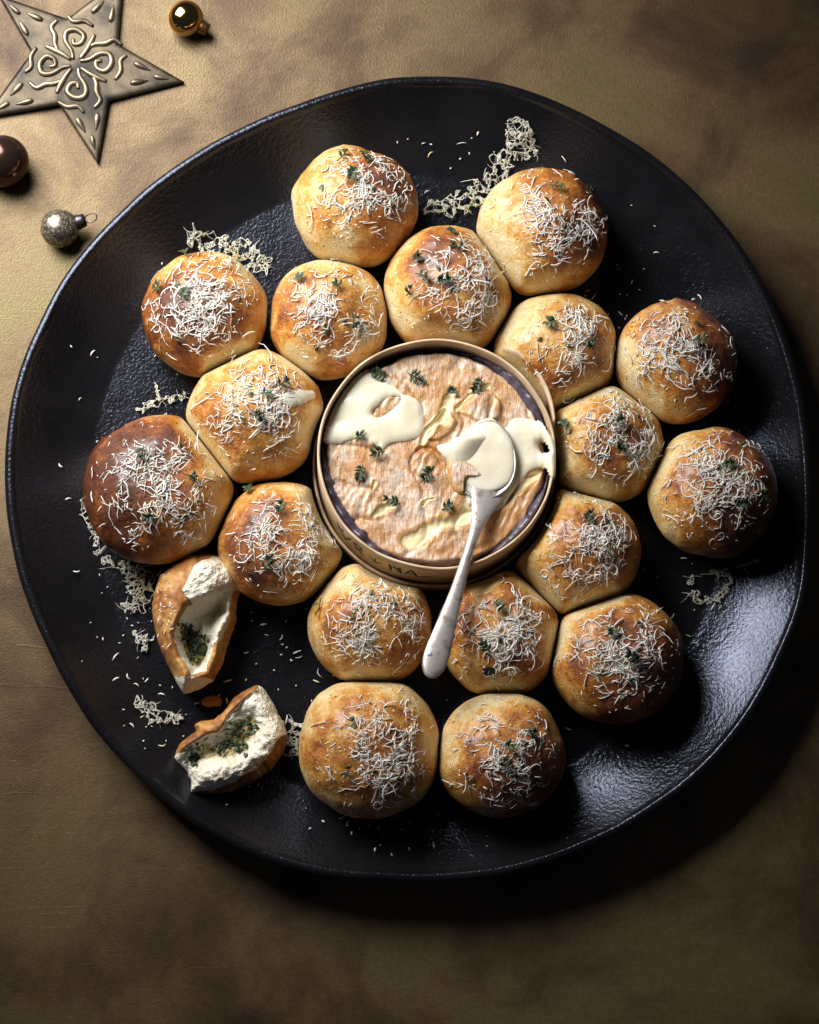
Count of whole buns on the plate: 18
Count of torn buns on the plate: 2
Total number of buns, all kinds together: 20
